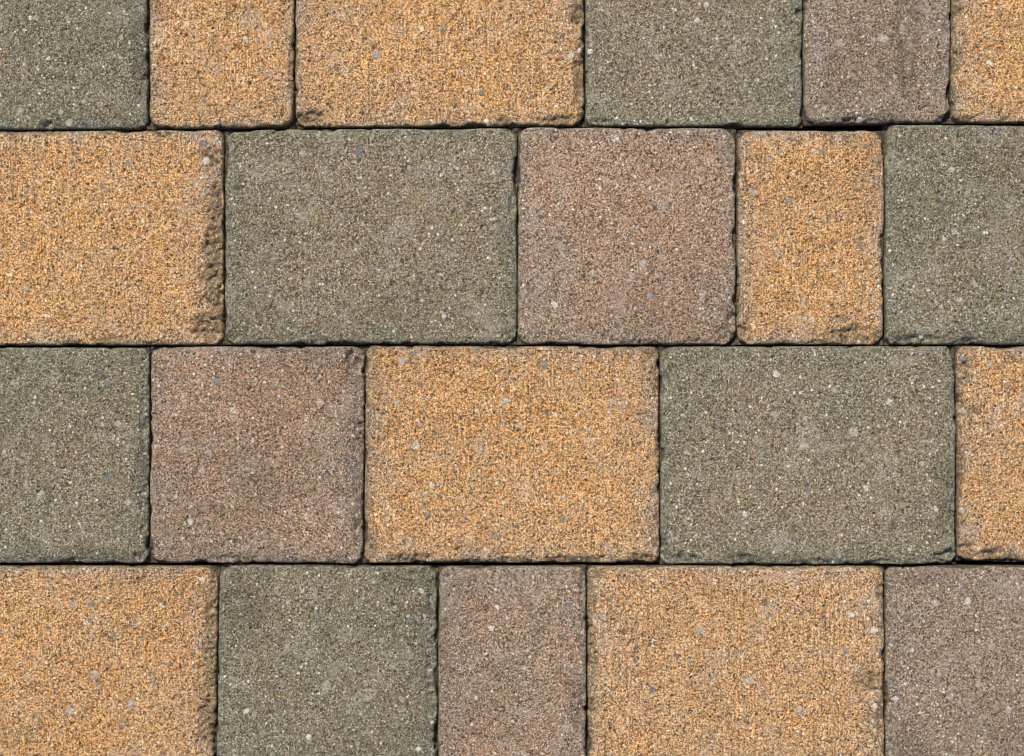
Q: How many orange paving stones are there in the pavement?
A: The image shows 9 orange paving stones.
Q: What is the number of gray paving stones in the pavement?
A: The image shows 7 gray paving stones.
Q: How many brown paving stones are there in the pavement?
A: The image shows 5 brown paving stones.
